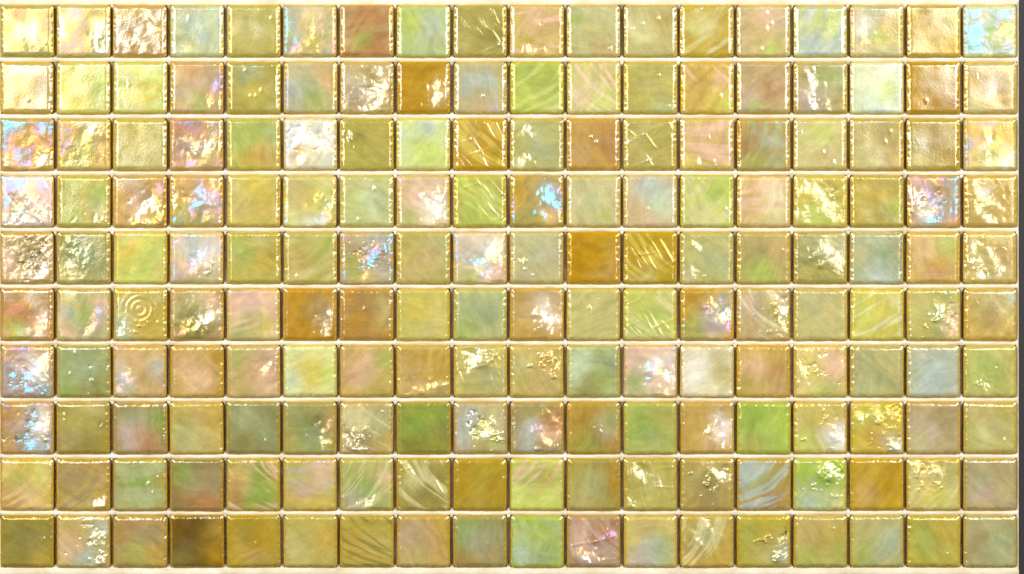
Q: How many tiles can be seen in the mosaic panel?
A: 180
